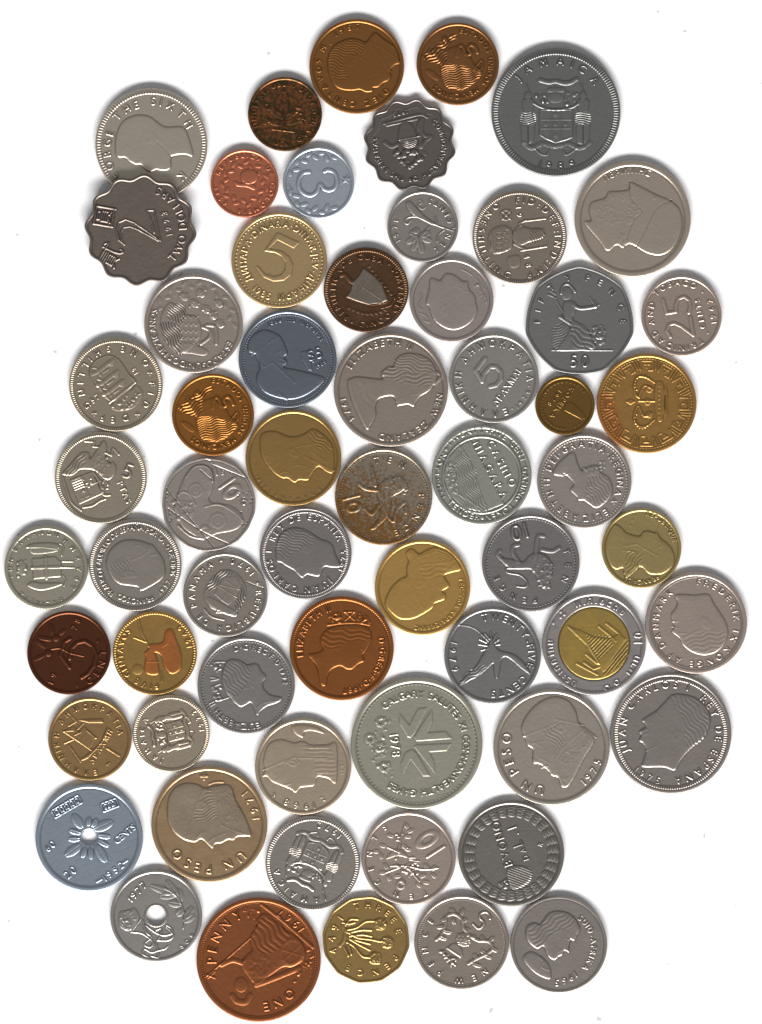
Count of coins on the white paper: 61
